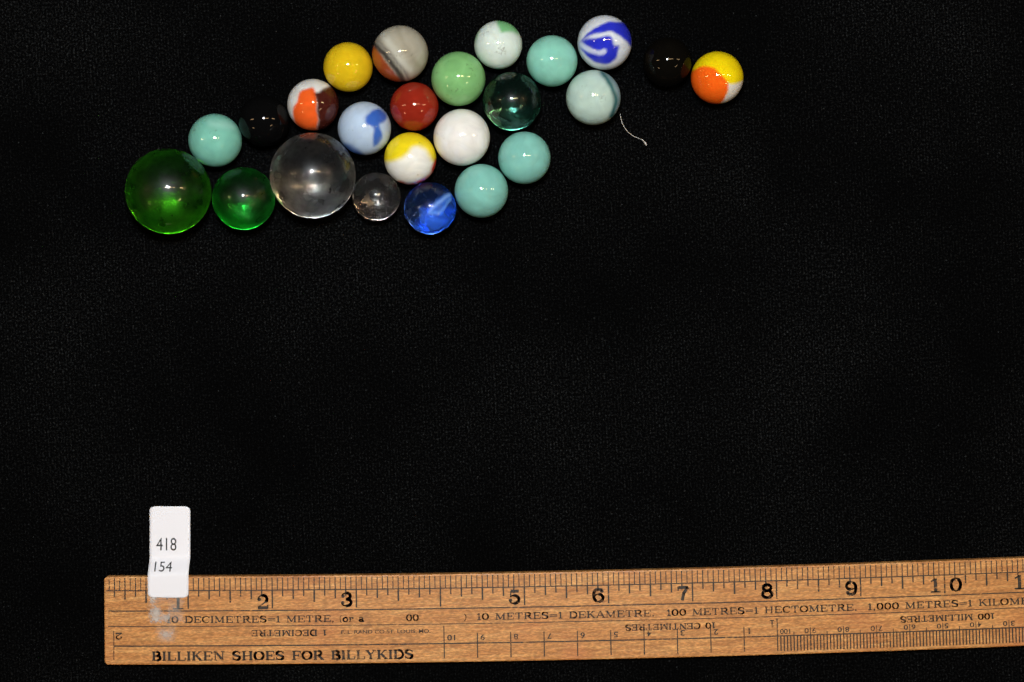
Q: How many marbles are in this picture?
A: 24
